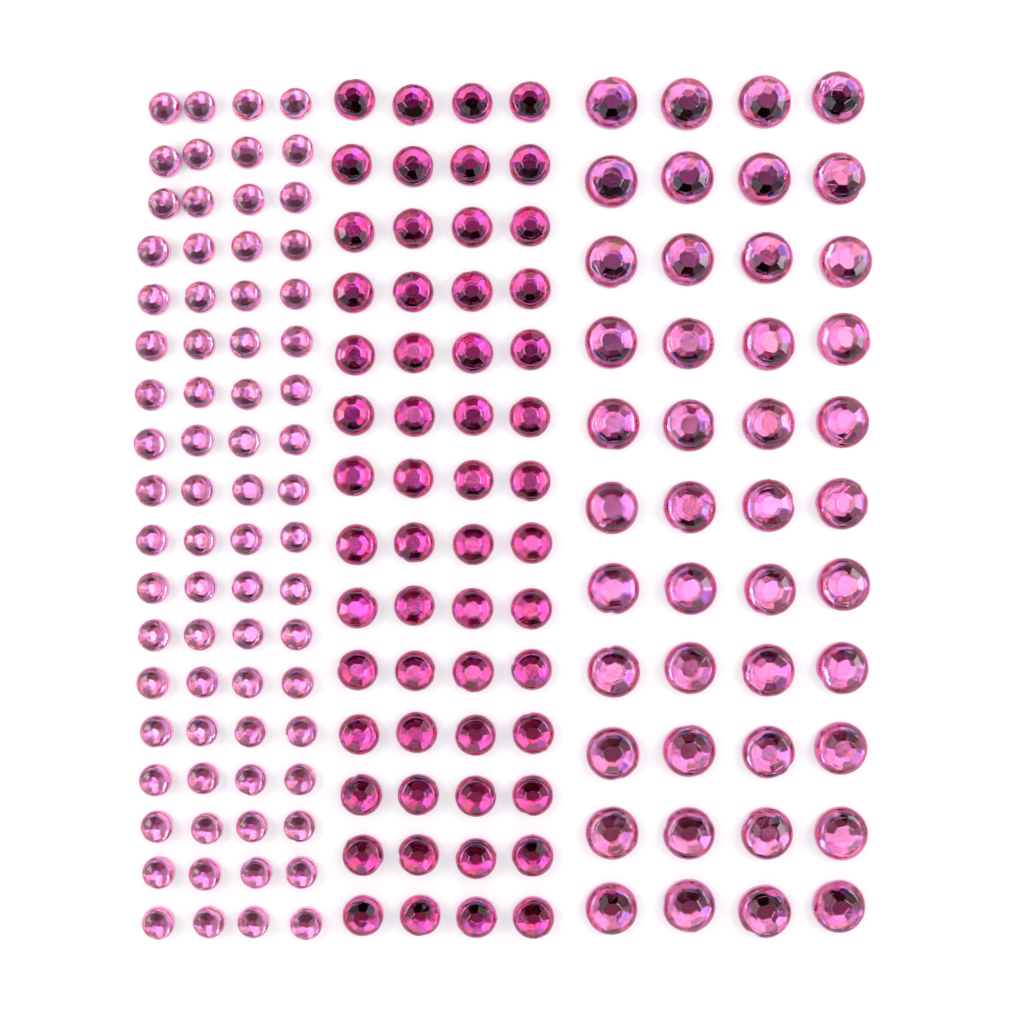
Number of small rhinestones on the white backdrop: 72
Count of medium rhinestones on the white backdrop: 56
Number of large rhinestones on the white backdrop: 44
